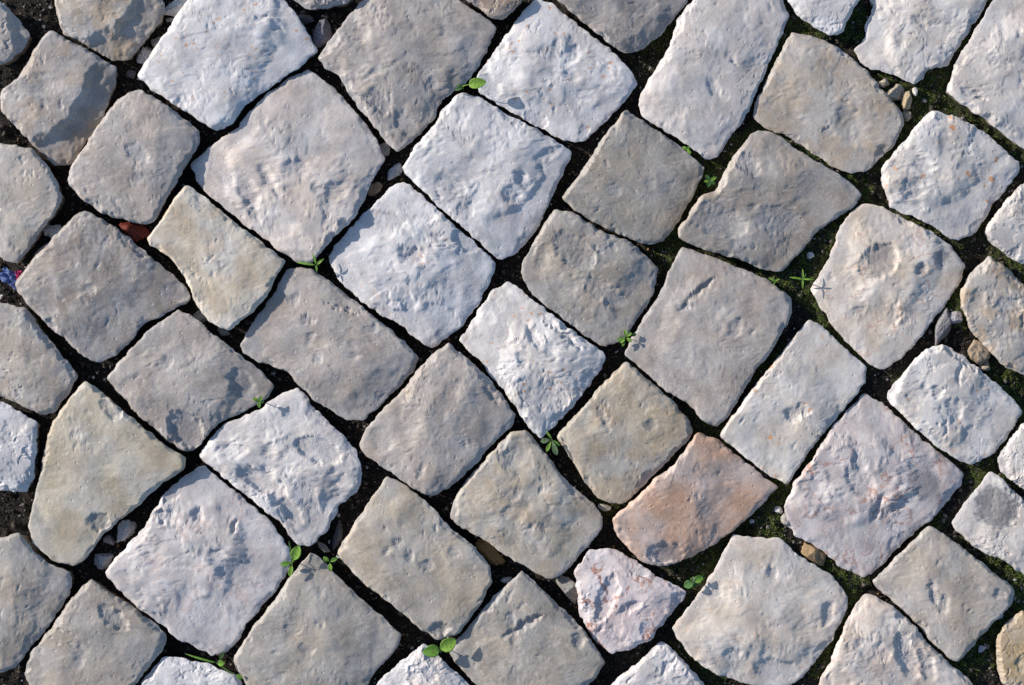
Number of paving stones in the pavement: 59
